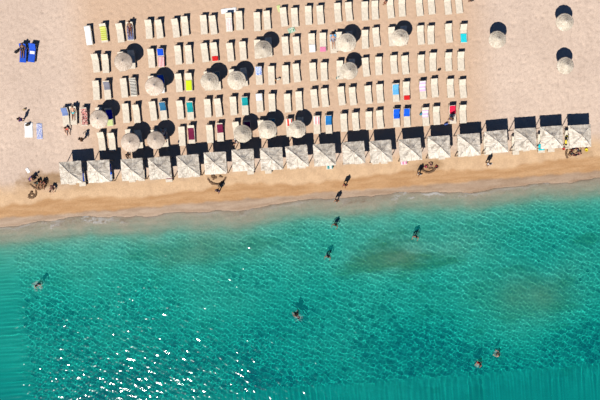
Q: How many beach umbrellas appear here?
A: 17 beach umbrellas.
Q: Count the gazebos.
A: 19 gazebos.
